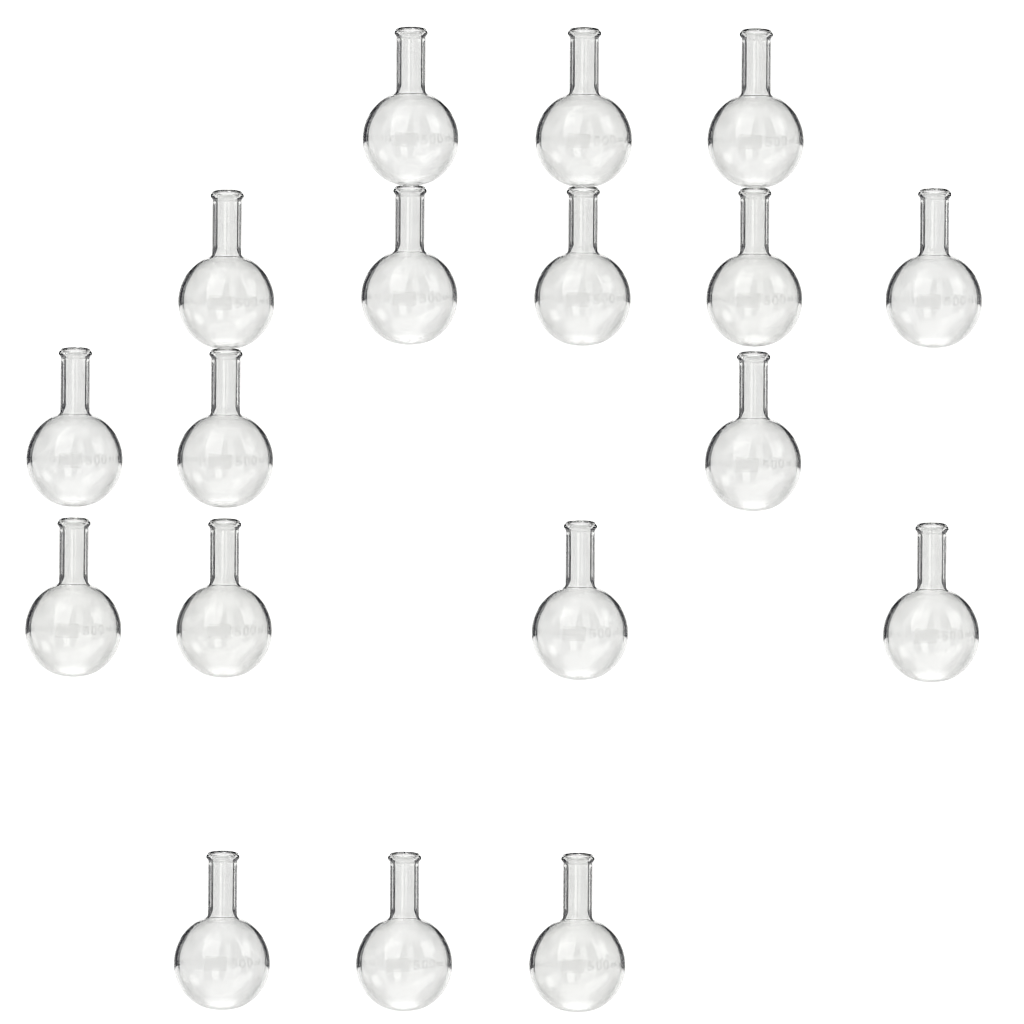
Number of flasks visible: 18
